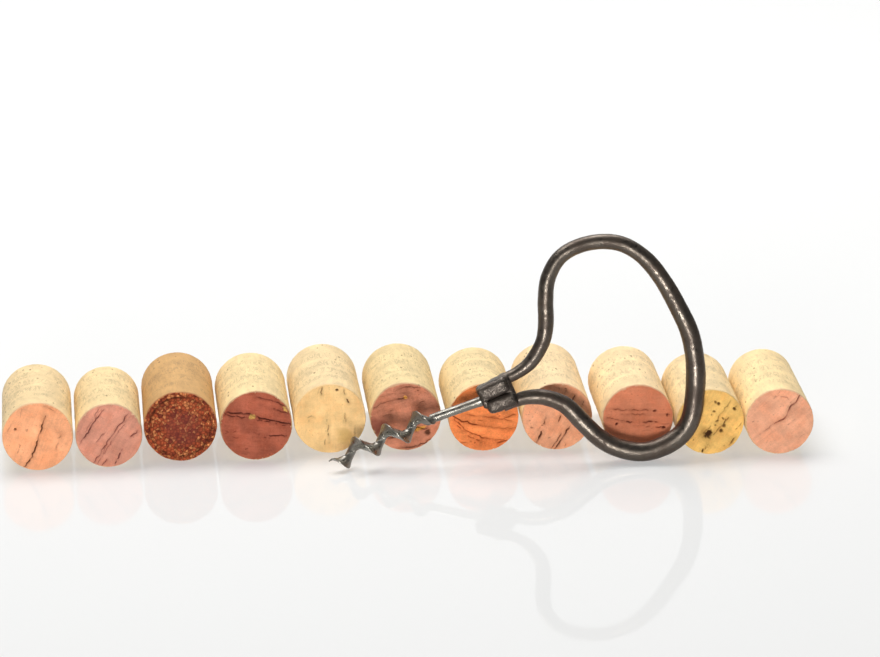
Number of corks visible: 11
